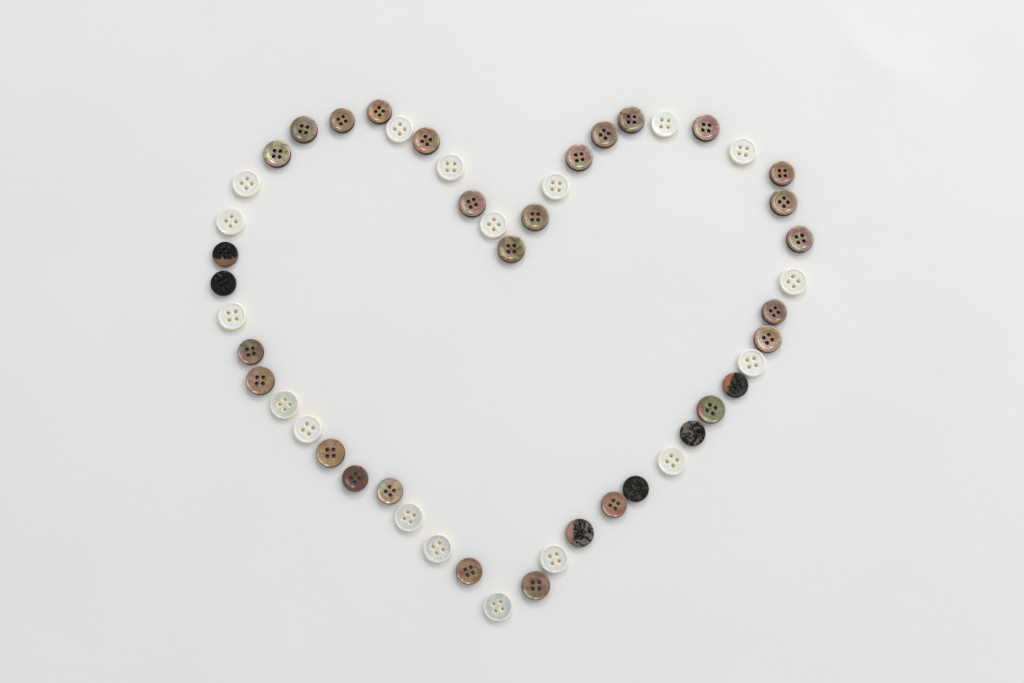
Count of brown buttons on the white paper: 26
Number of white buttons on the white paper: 18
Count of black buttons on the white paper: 6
